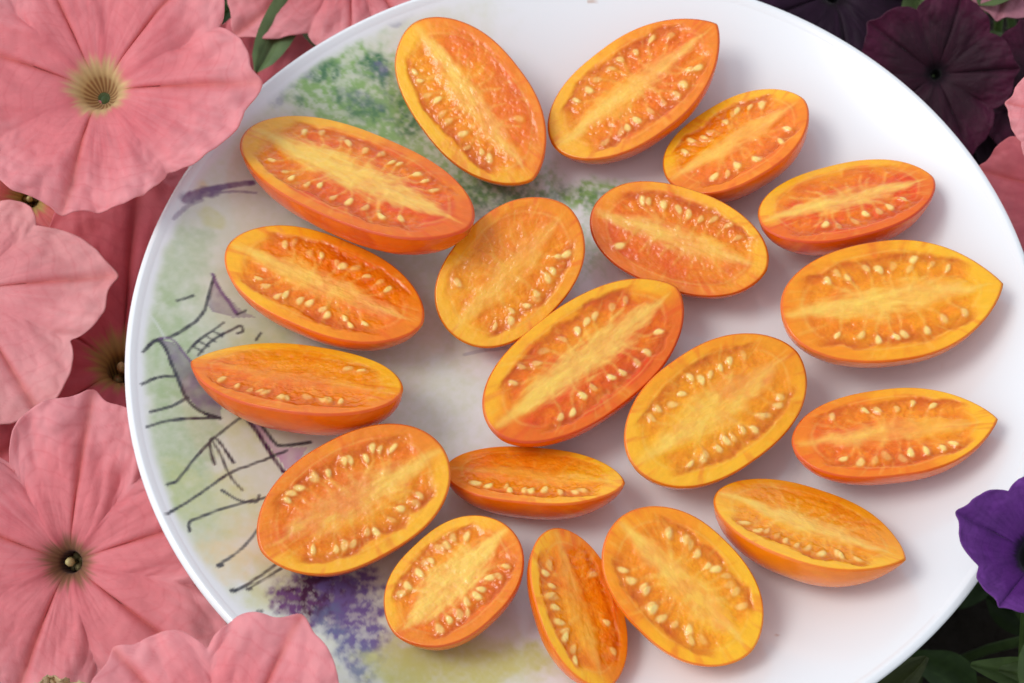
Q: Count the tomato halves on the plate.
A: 19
